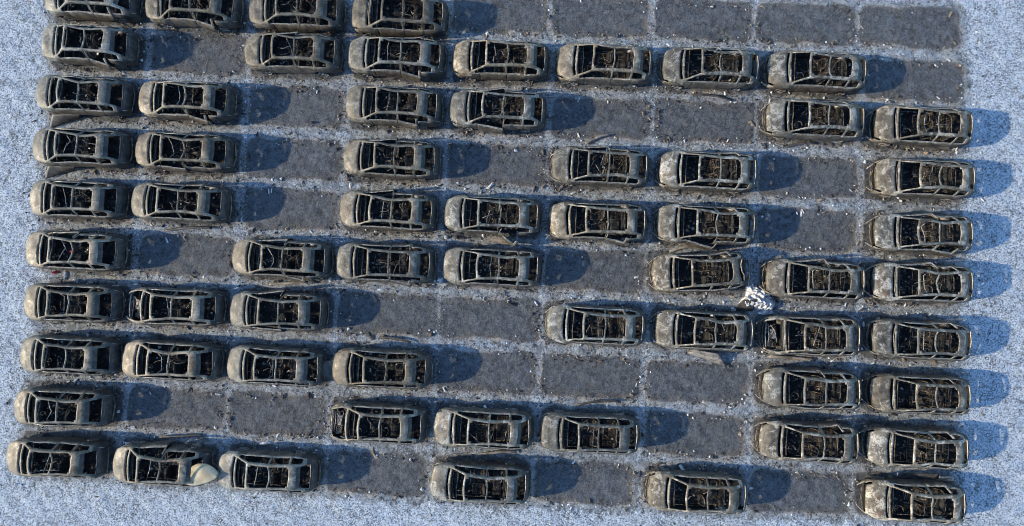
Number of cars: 62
